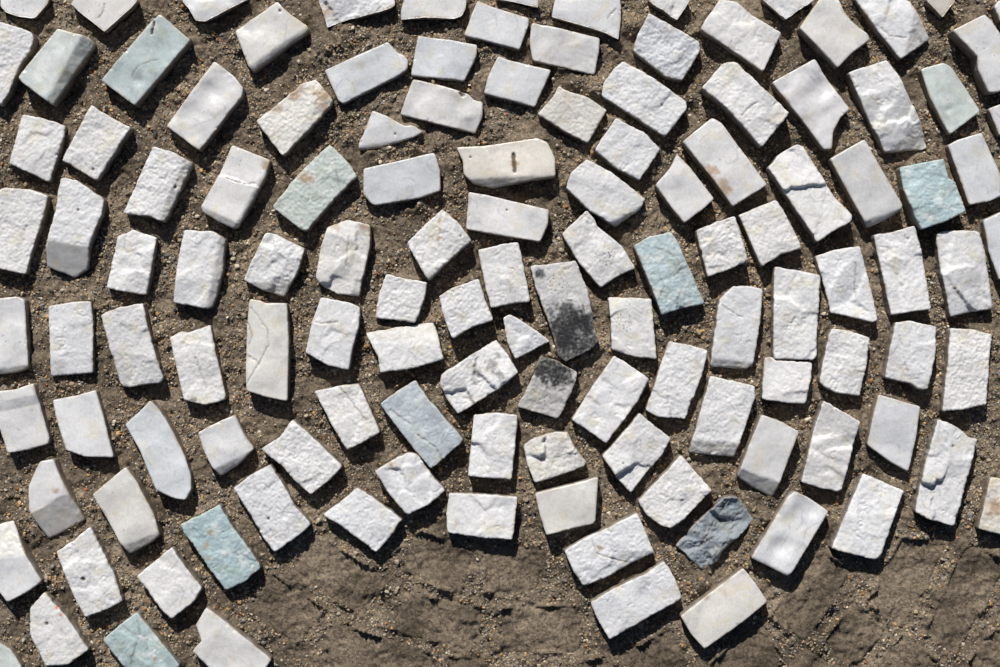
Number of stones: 128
